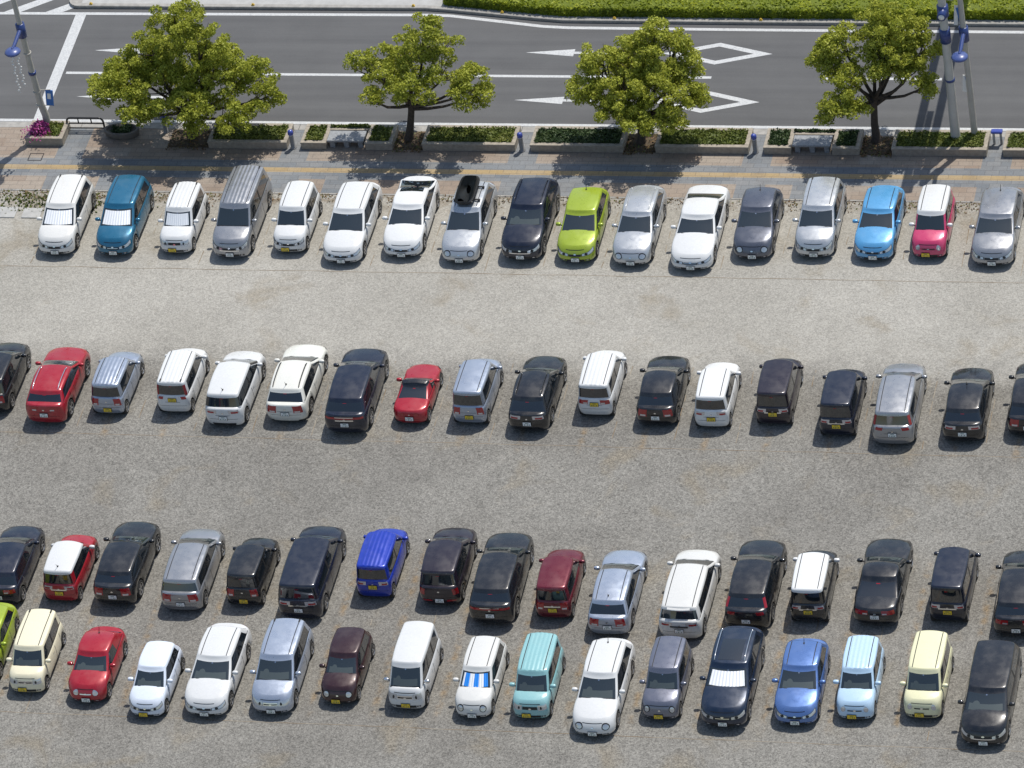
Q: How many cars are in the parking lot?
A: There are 69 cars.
